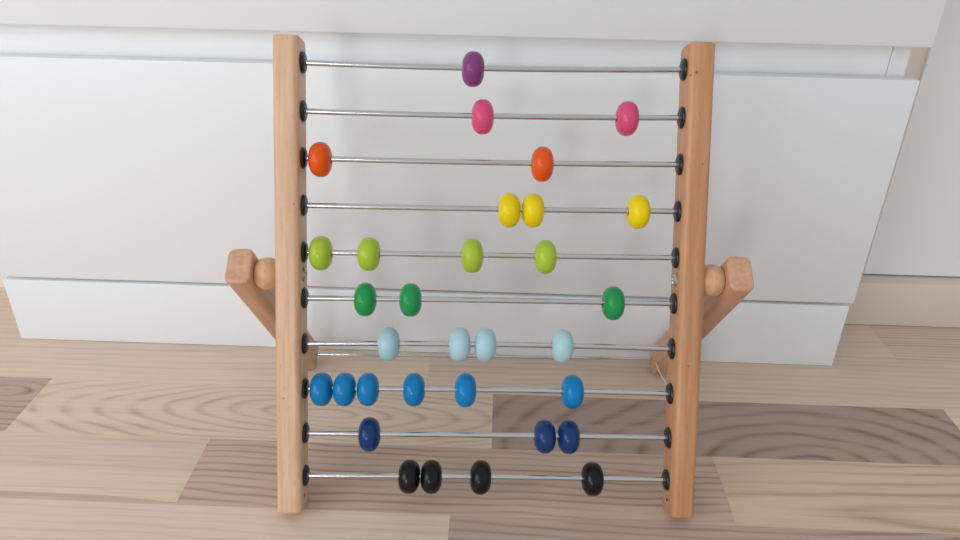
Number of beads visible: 32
